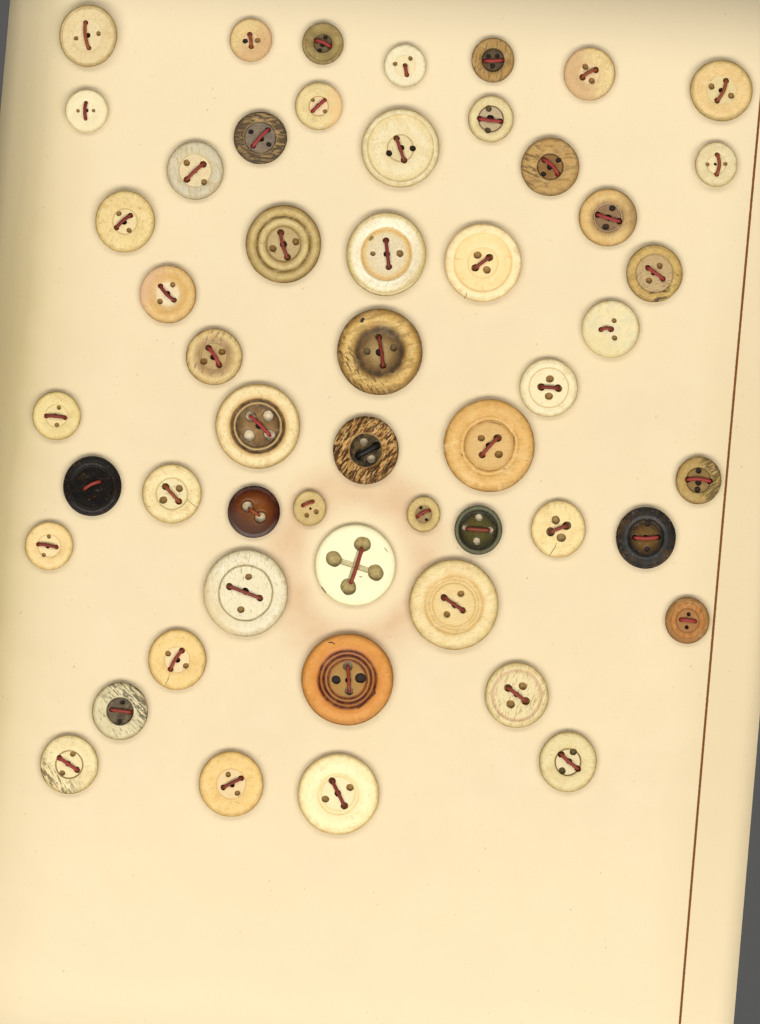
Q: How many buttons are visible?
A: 52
